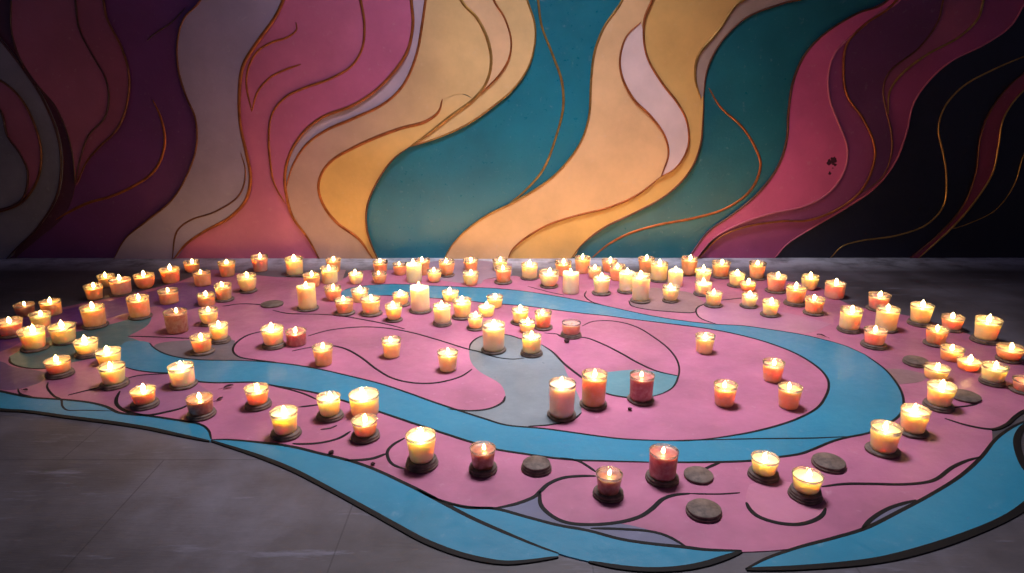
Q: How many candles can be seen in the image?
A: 138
